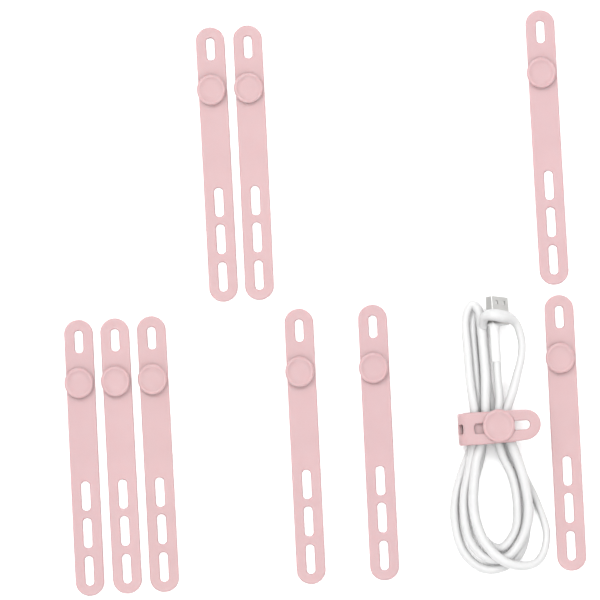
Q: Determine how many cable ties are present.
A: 10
